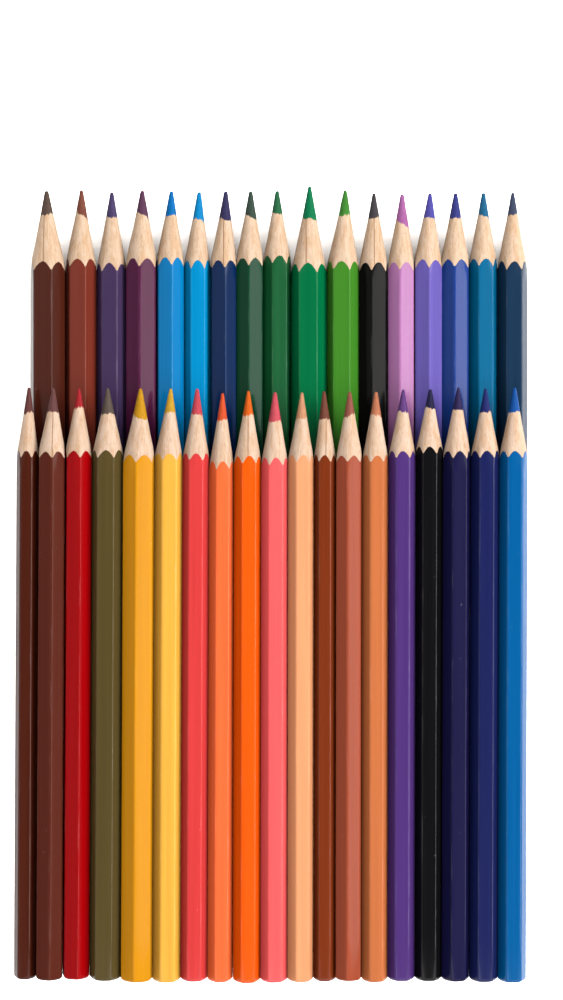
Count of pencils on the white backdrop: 36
